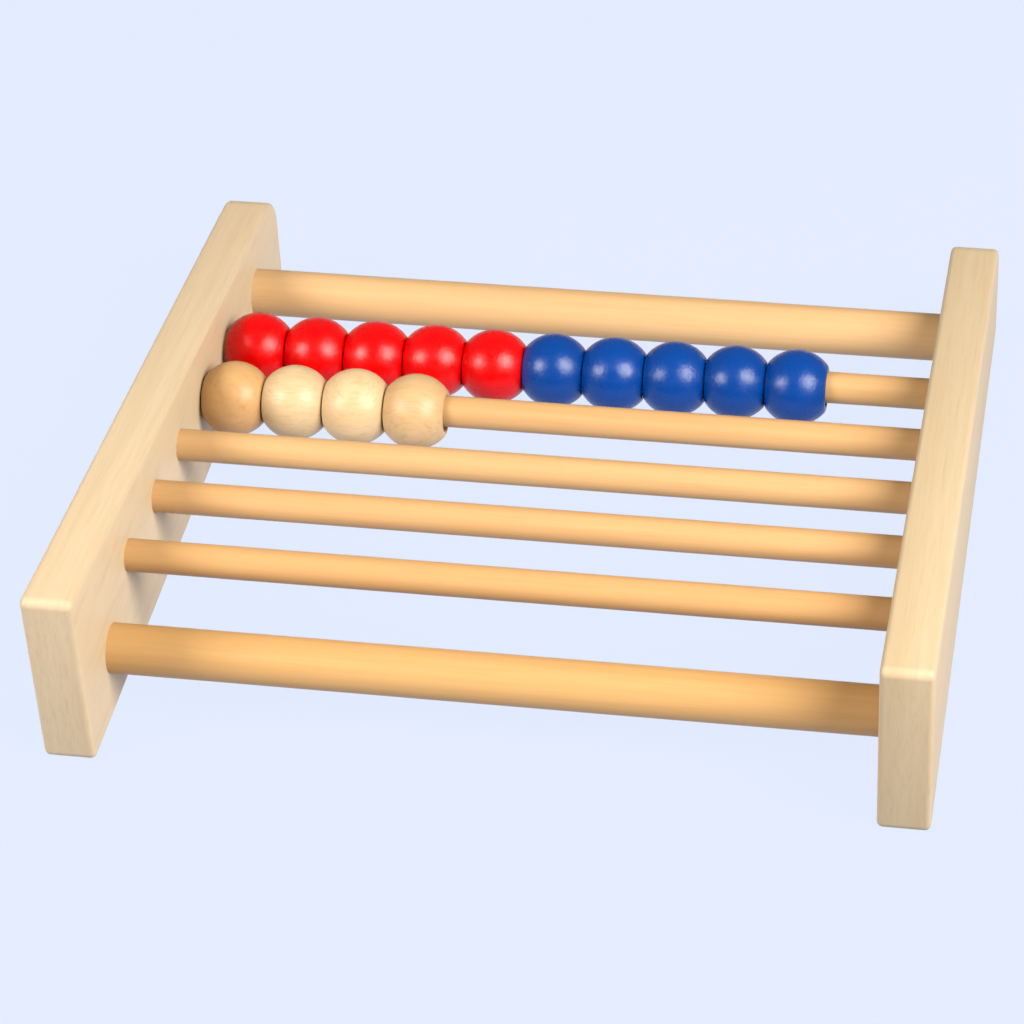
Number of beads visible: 14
